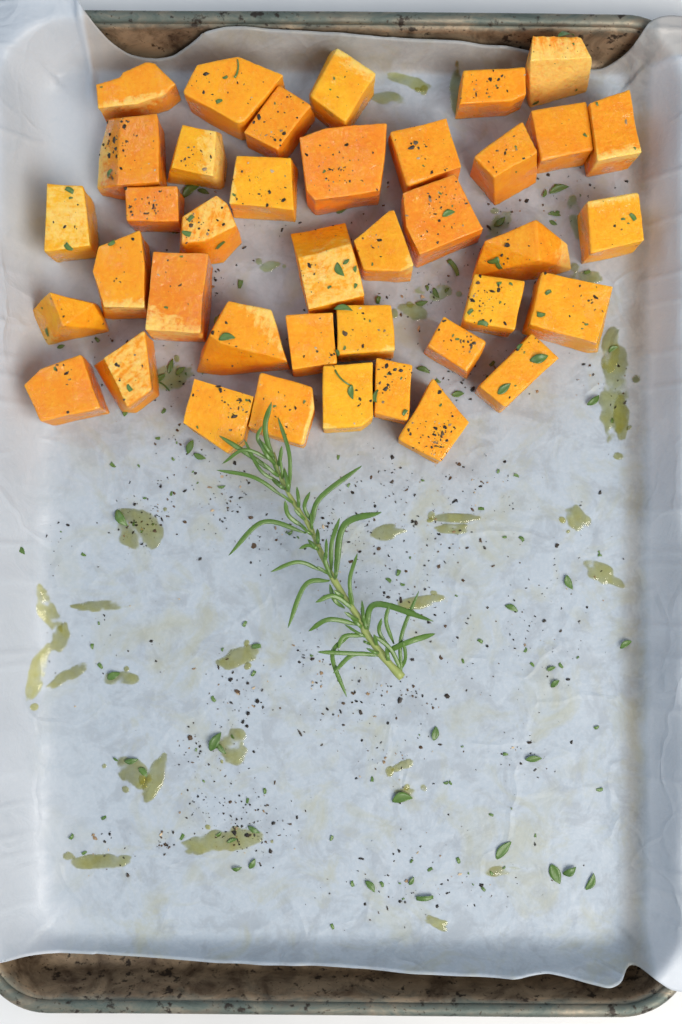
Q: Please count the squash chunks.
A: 39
